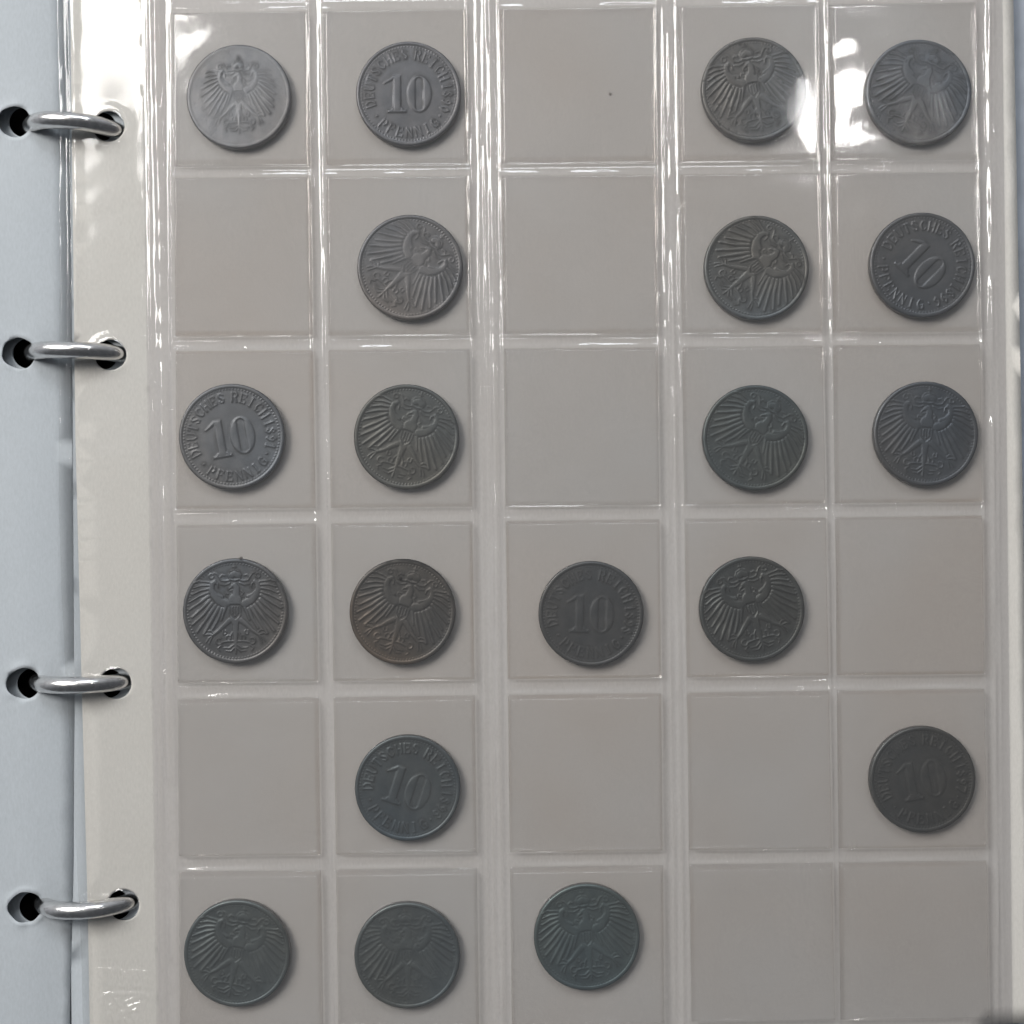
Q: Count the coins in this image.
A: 20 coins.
